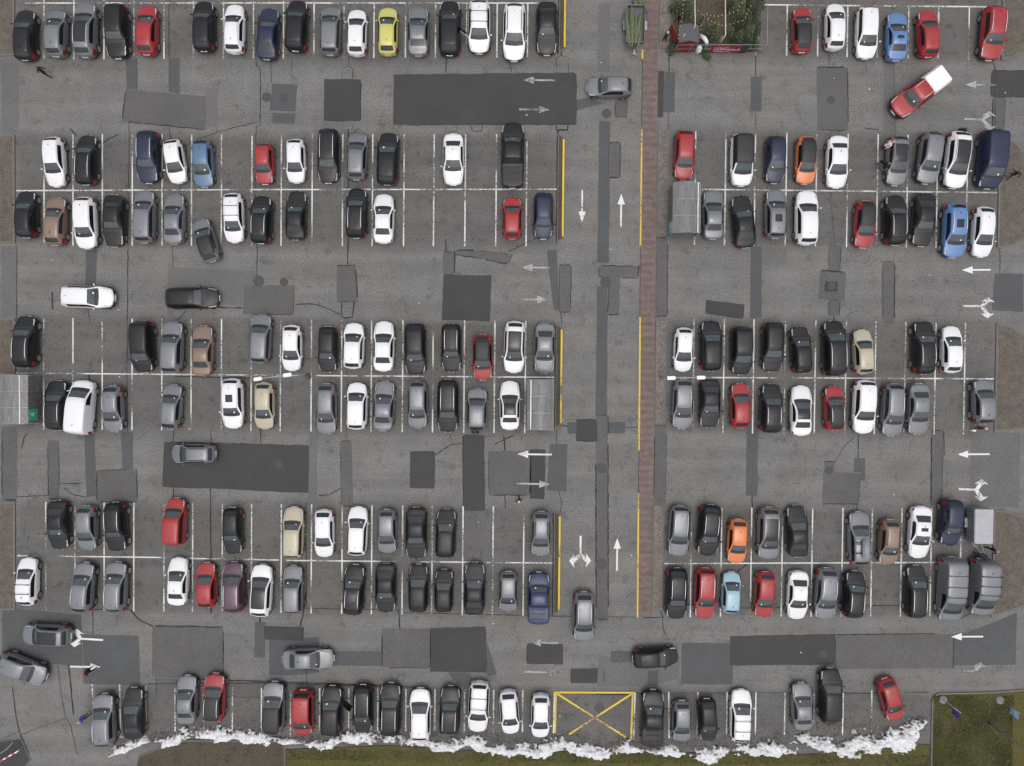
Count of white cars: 43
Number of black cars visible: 58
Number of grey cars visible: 49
